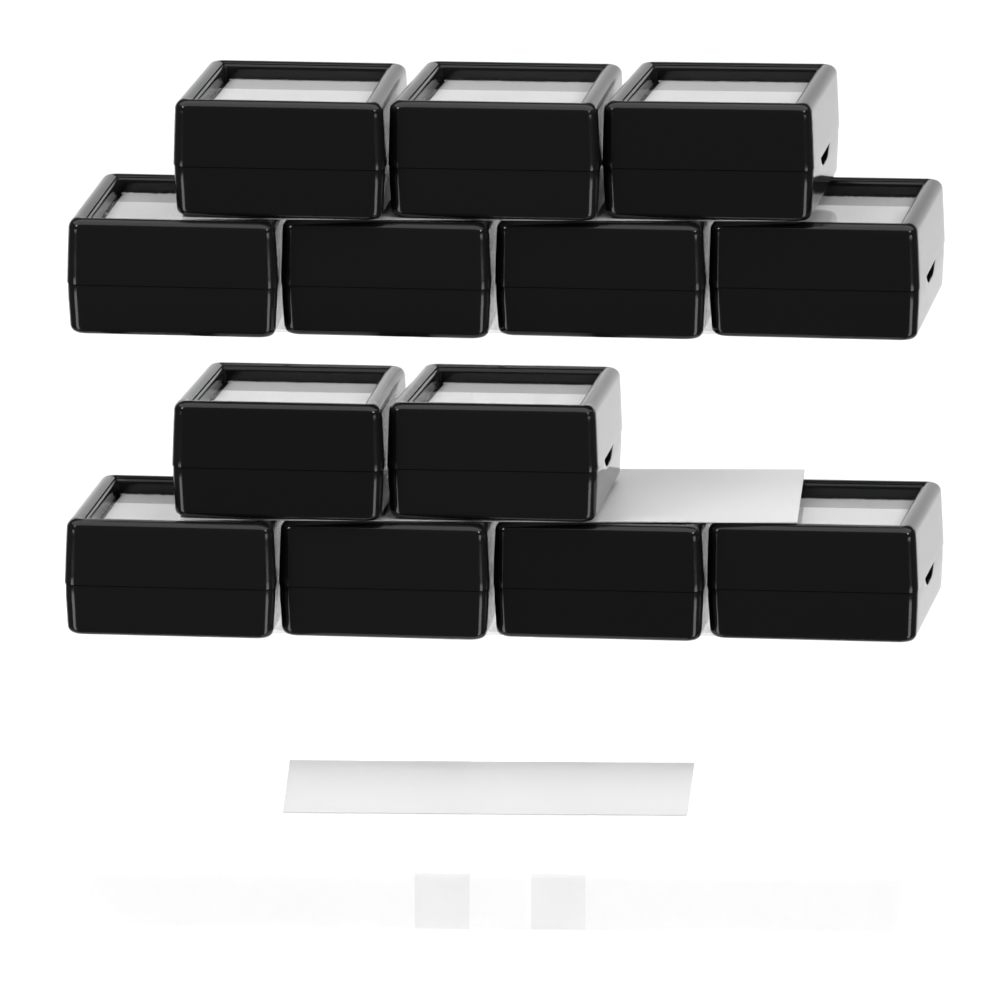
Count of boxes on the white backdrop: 13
